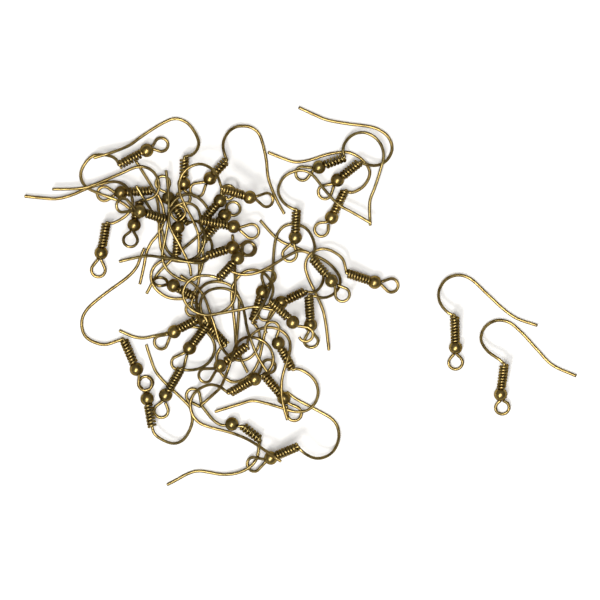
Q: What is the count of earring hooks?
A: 40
